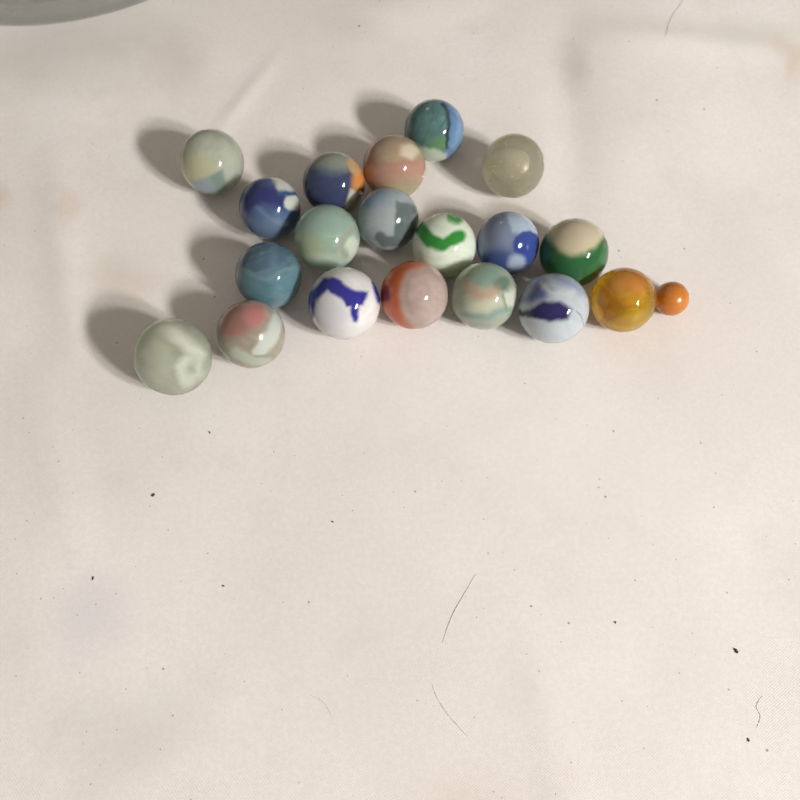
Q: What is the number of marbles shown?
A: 20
